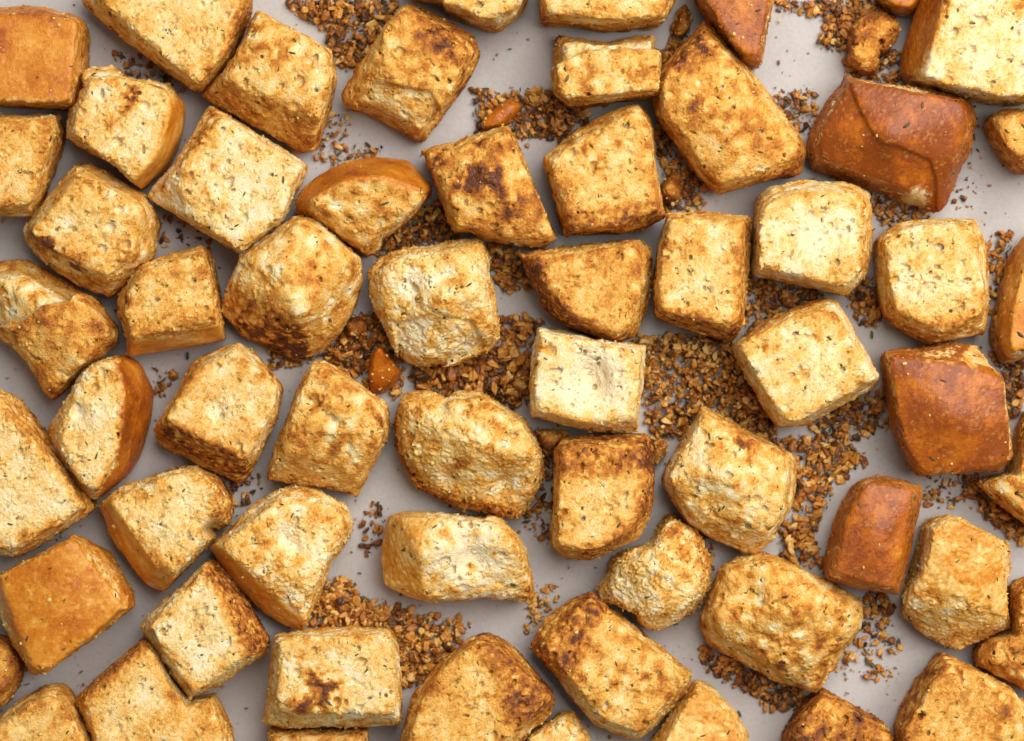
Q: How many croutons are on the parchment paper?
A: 61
